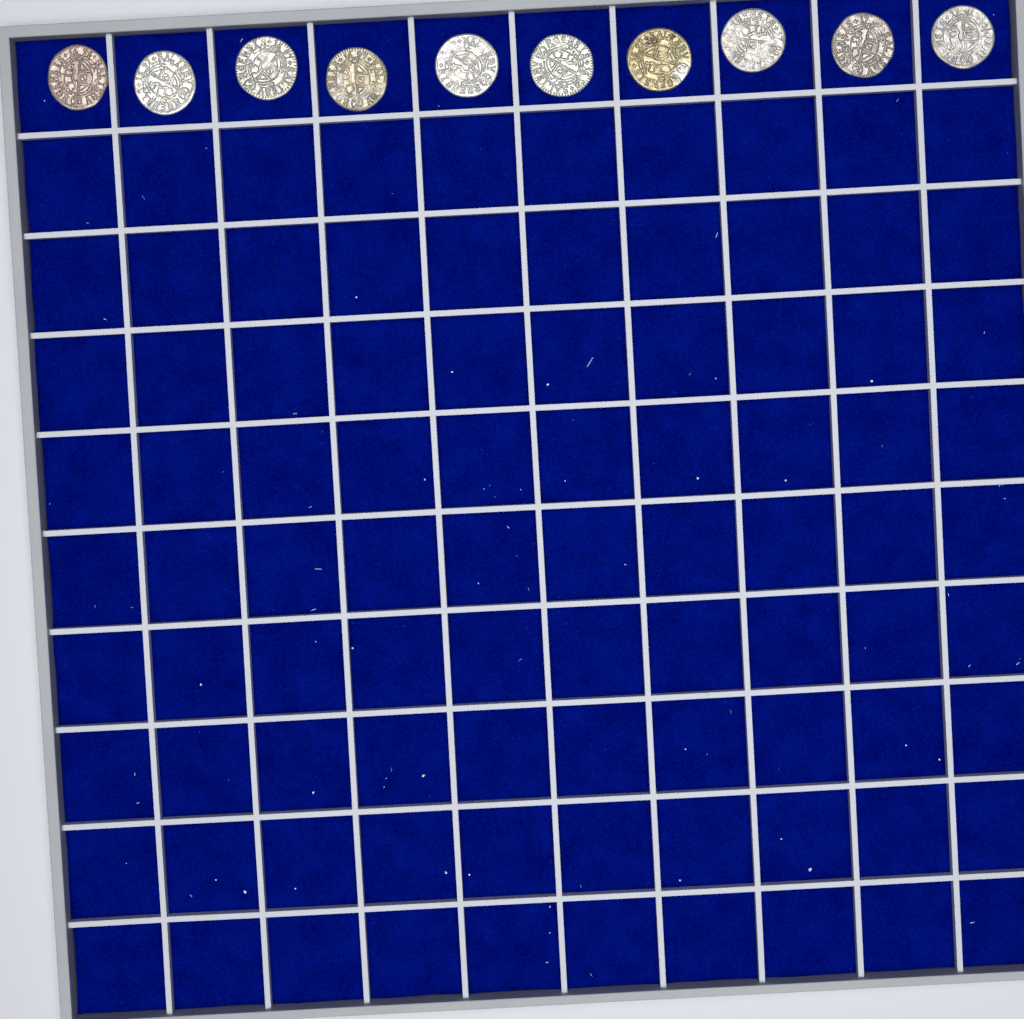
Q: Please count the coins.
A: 10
